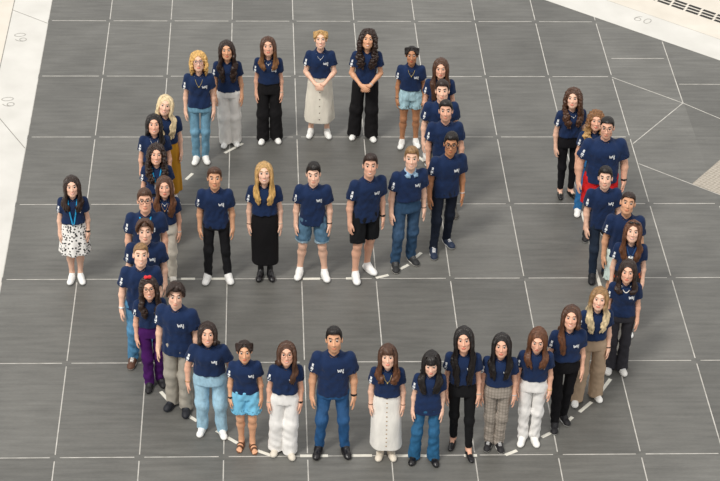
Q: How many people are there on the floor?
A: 43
